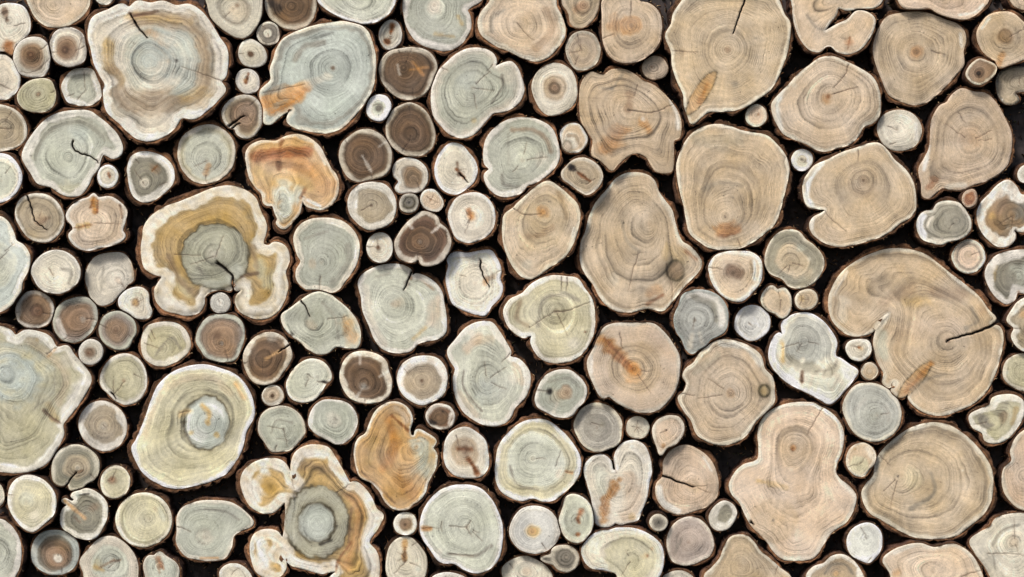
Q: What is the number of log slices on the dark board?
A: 164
